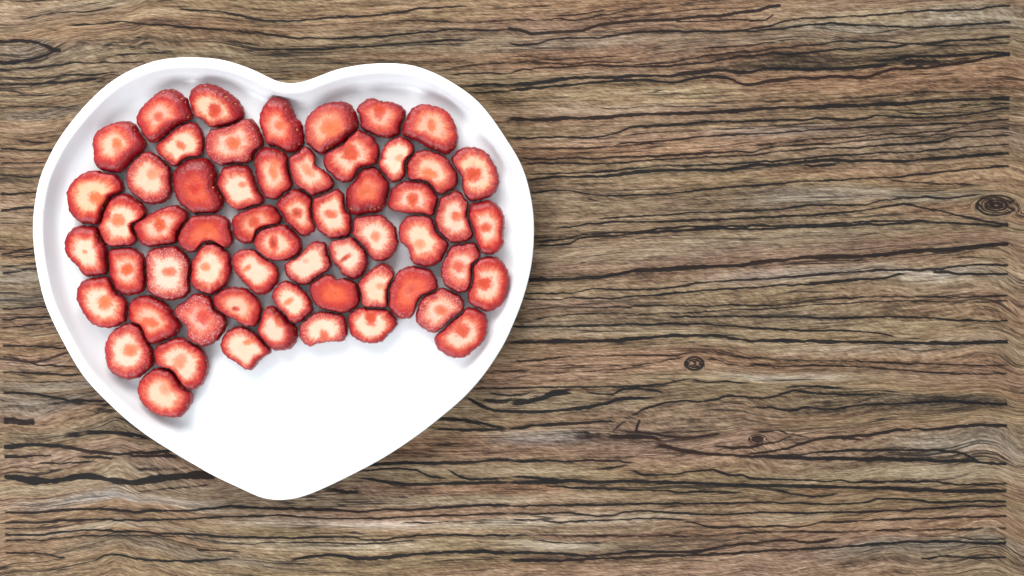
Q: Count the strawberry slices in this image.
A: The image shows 58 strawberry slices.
